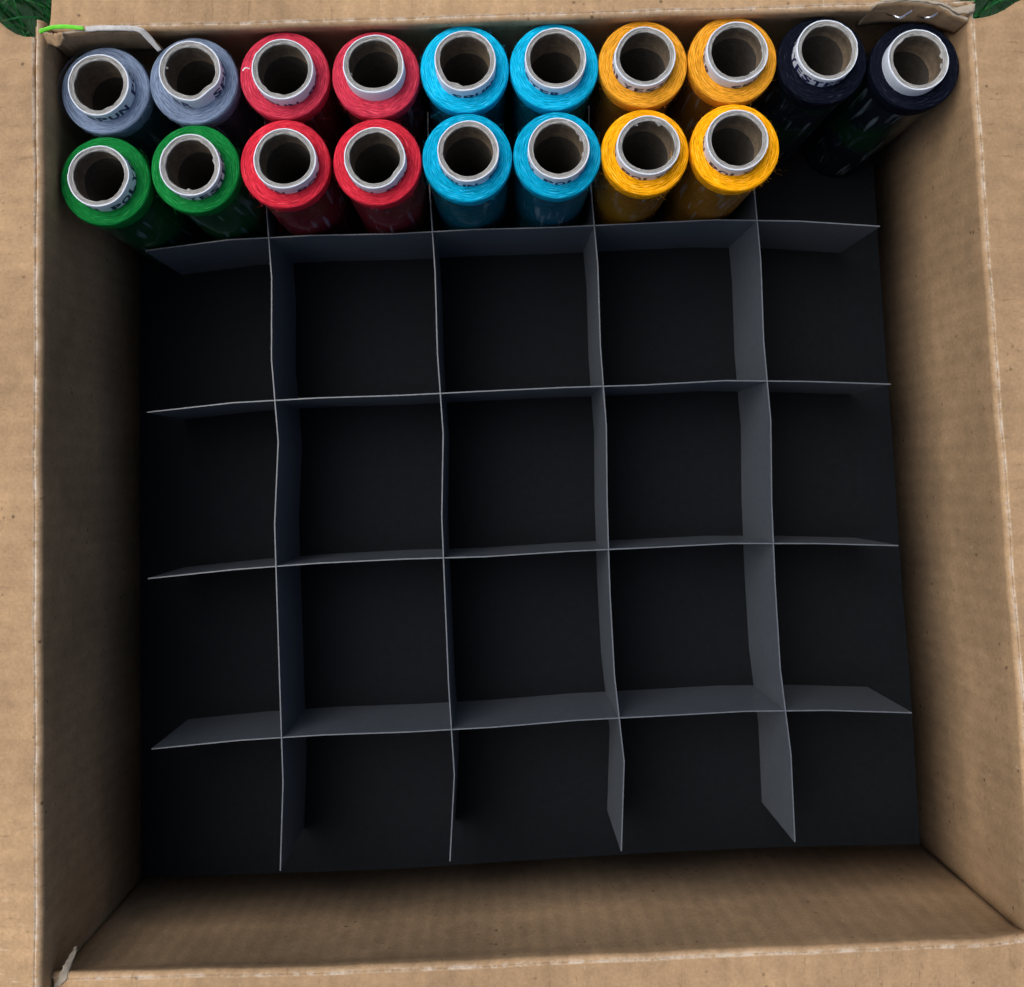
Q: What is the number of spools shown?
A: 18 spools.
